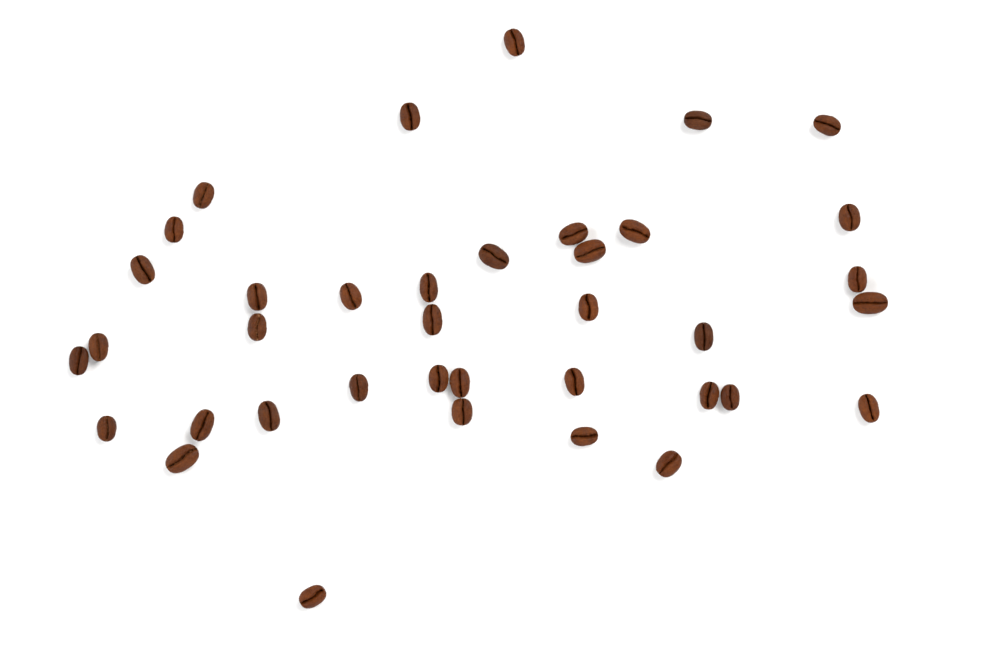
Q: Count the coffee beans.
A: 38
